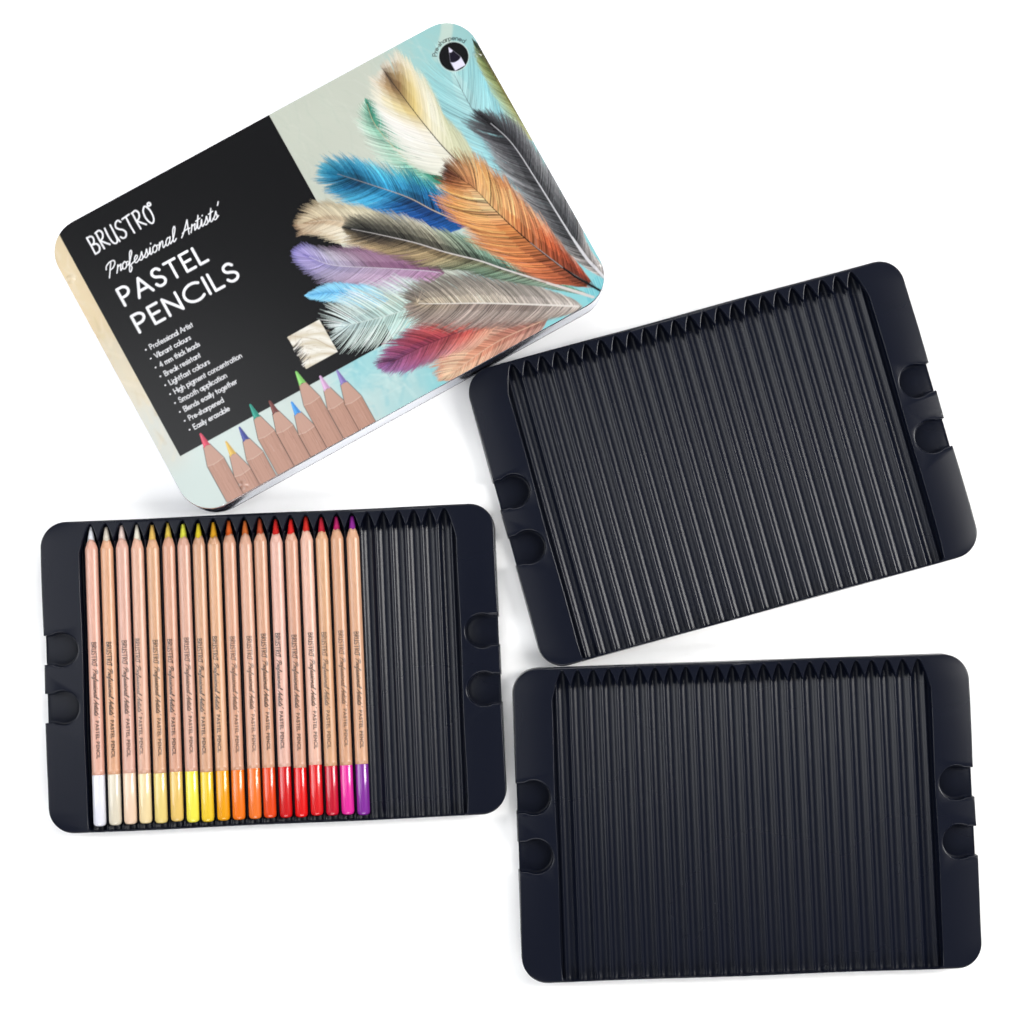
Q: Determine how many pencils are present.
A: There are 18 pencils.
